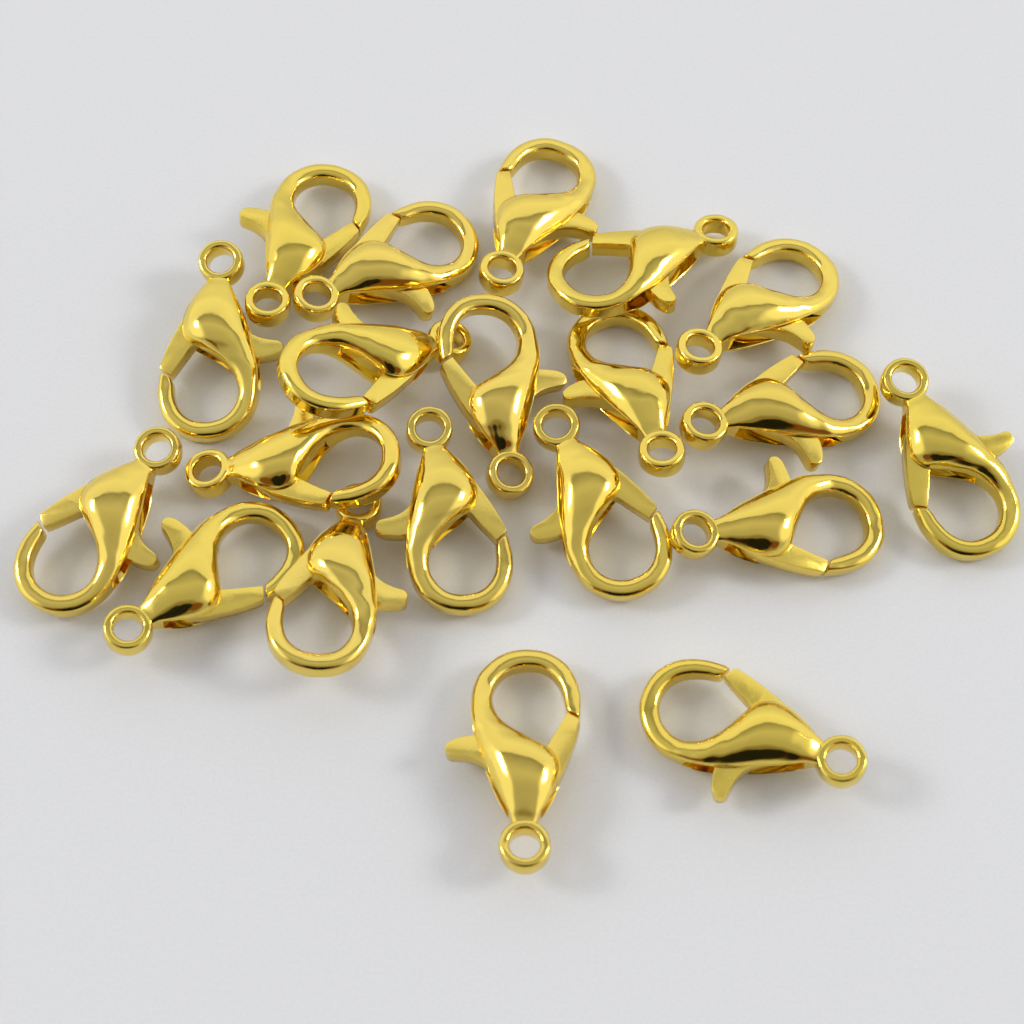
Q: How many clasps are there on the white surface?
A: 20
